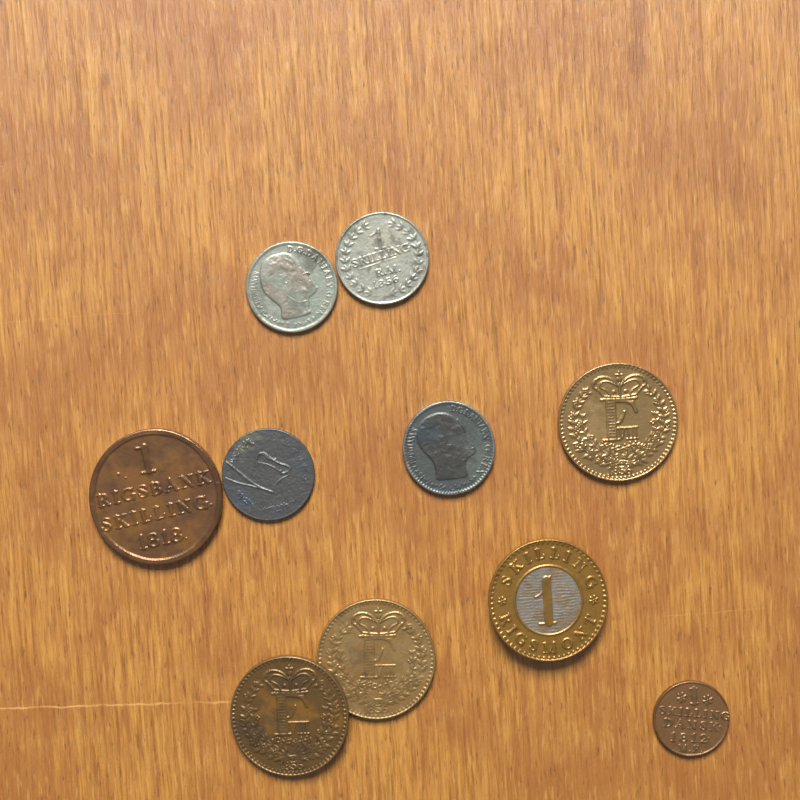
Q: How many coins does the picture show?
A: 10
